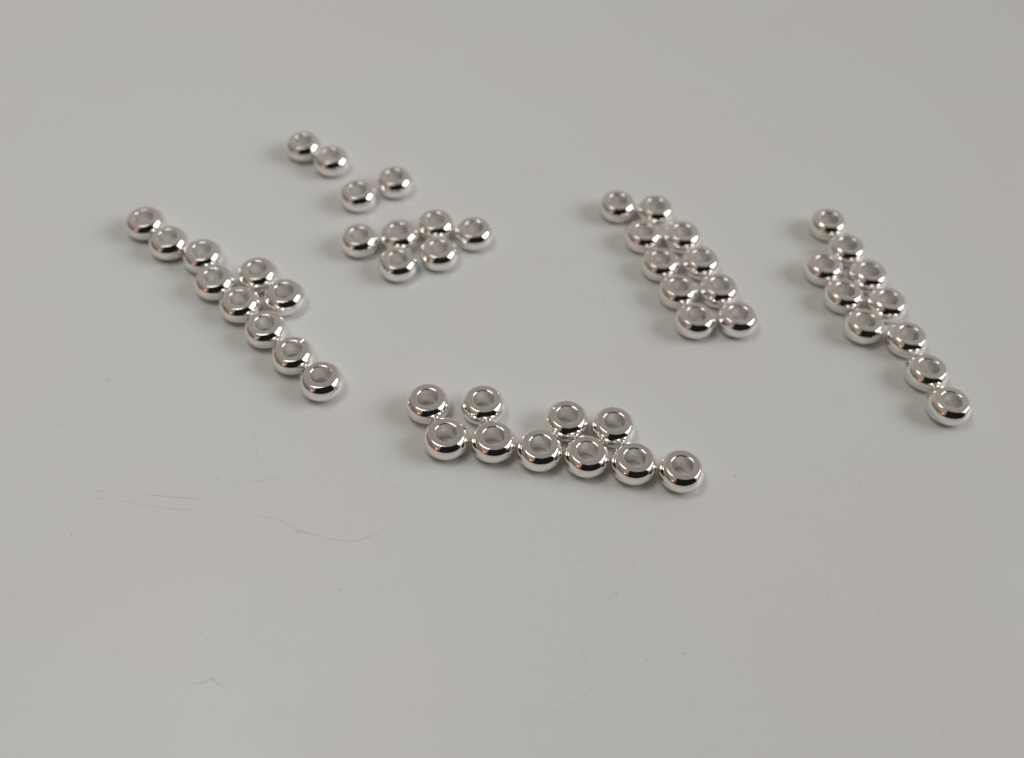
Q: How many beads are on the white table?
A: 50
